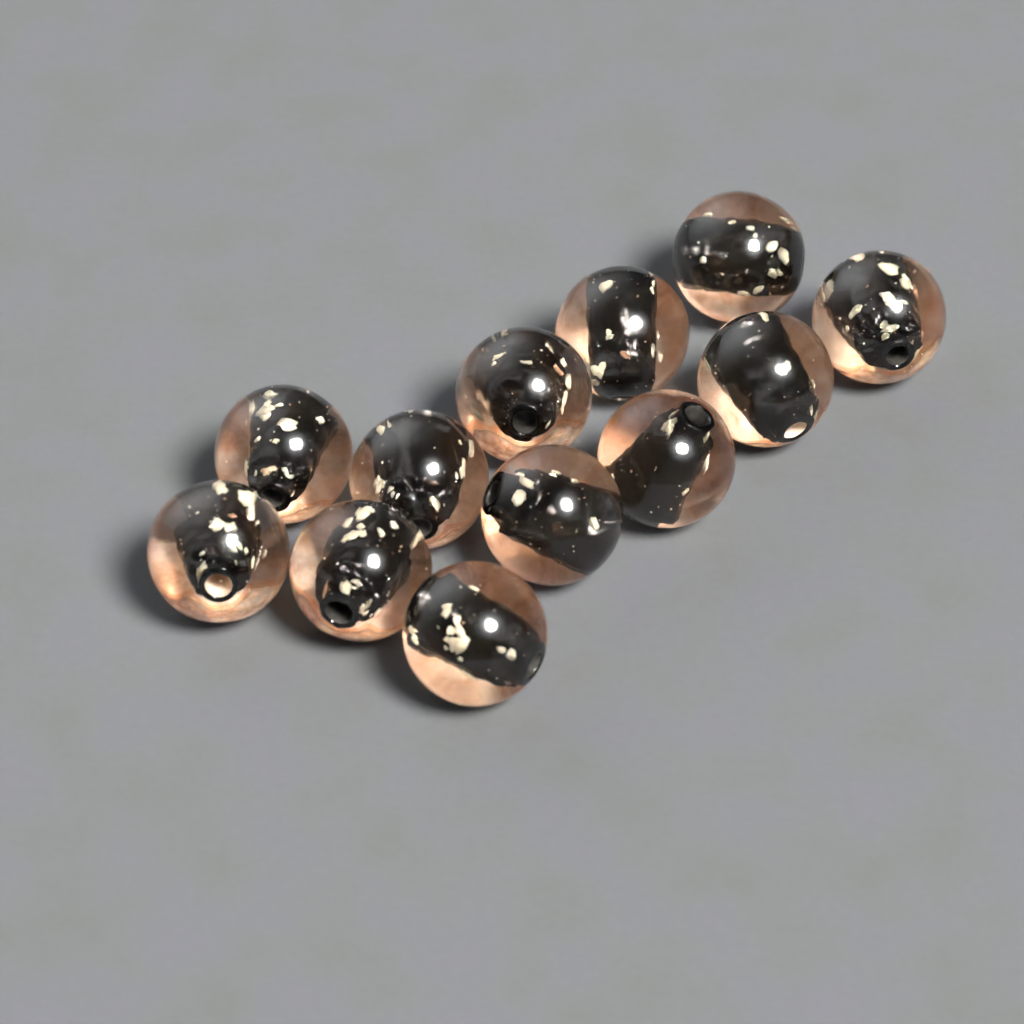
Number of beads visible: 12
